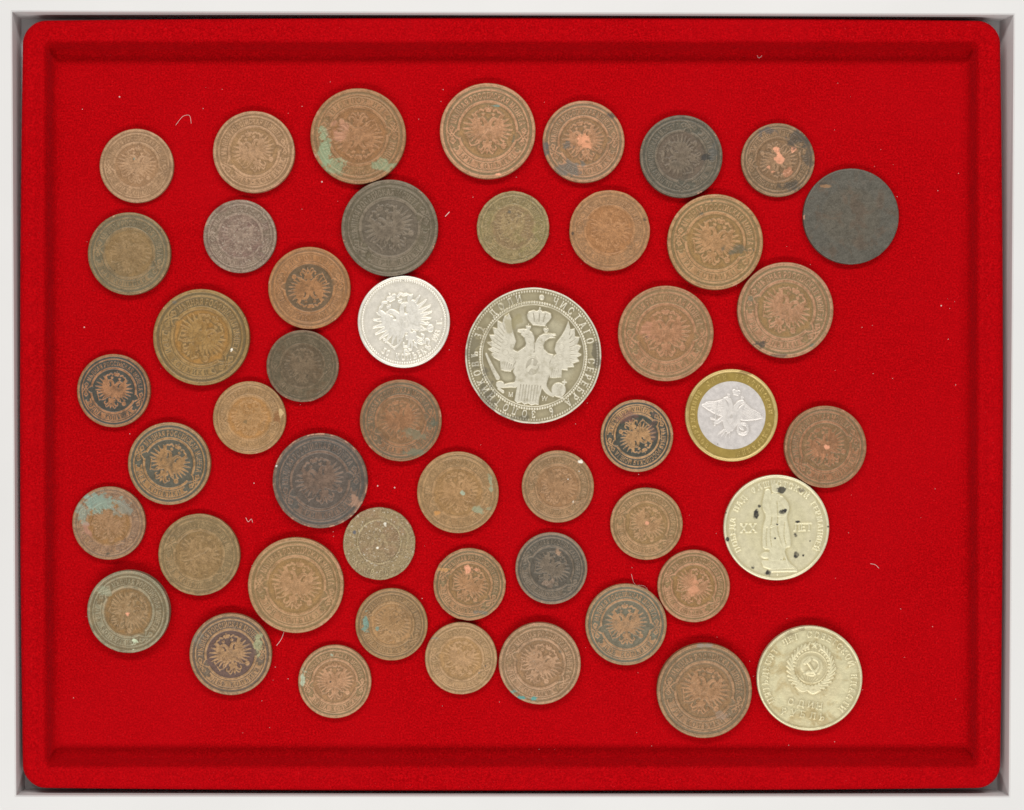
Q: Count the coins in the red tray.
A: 49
